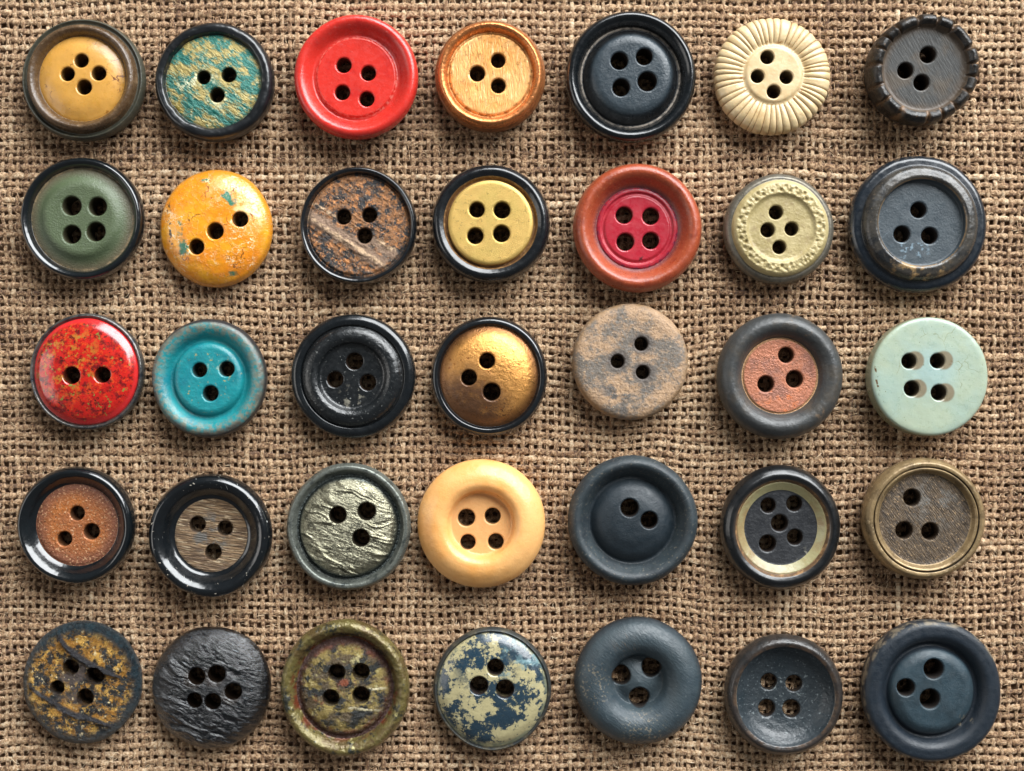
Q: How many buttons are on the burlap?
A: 35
